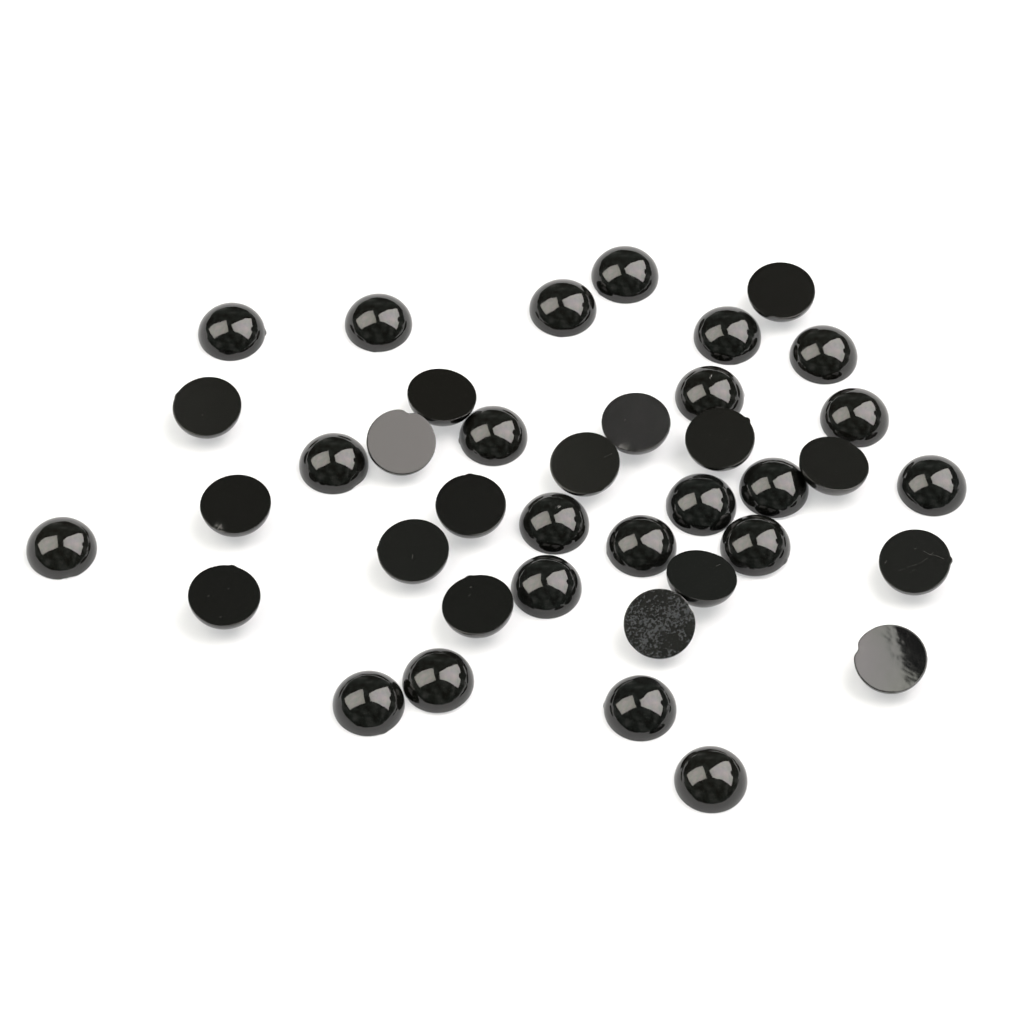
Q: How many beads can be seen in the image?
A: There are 39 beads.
